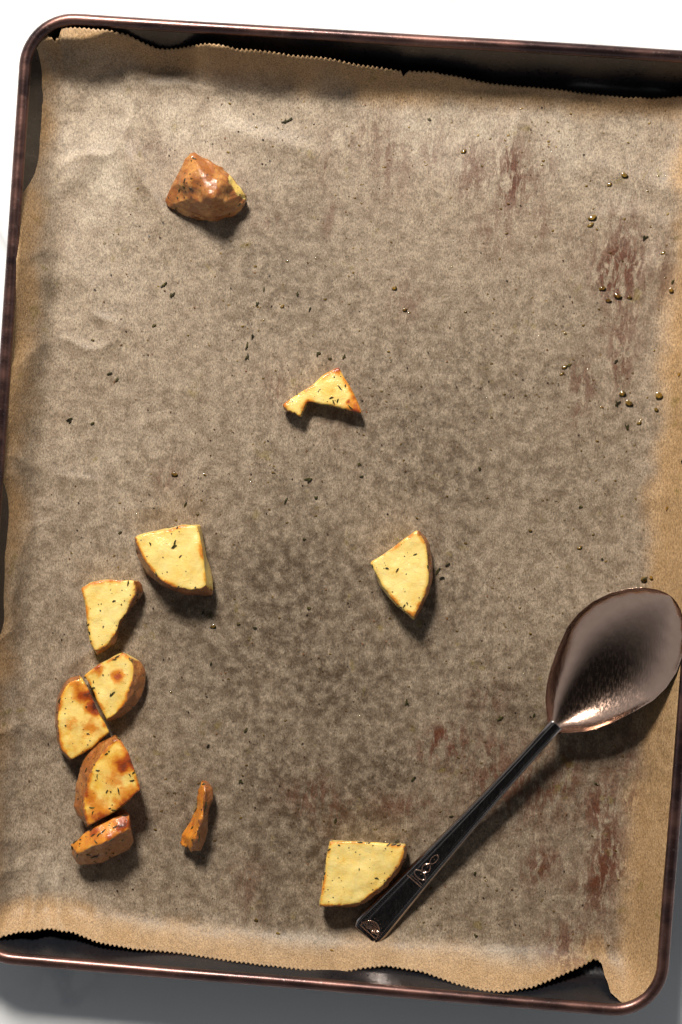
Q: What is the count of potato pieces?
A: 11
